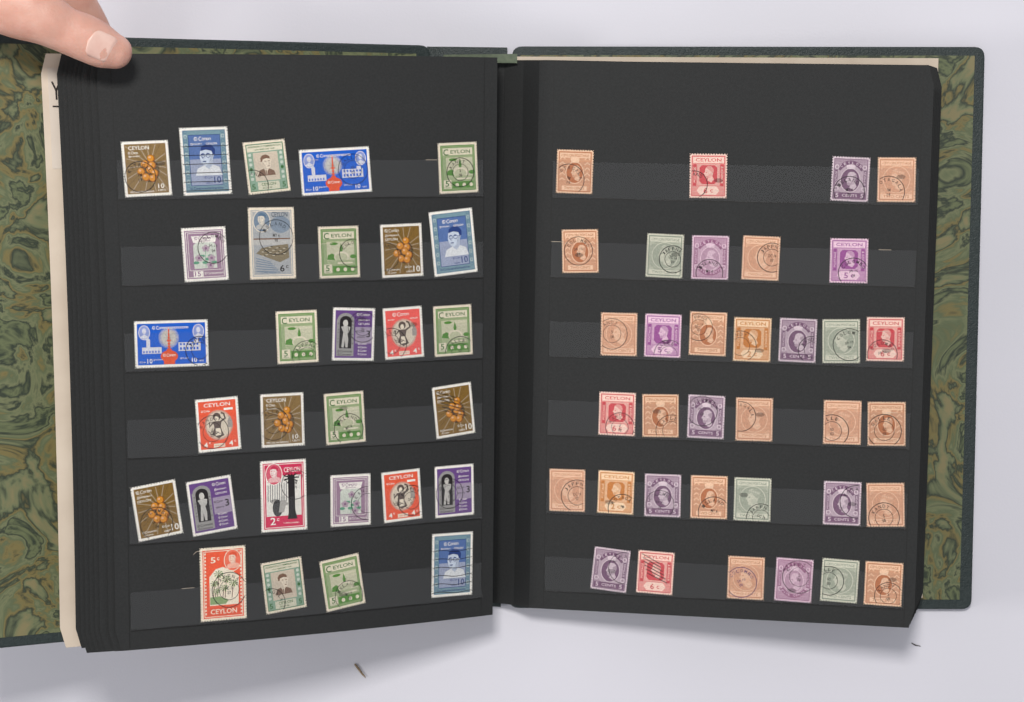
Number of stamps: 64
